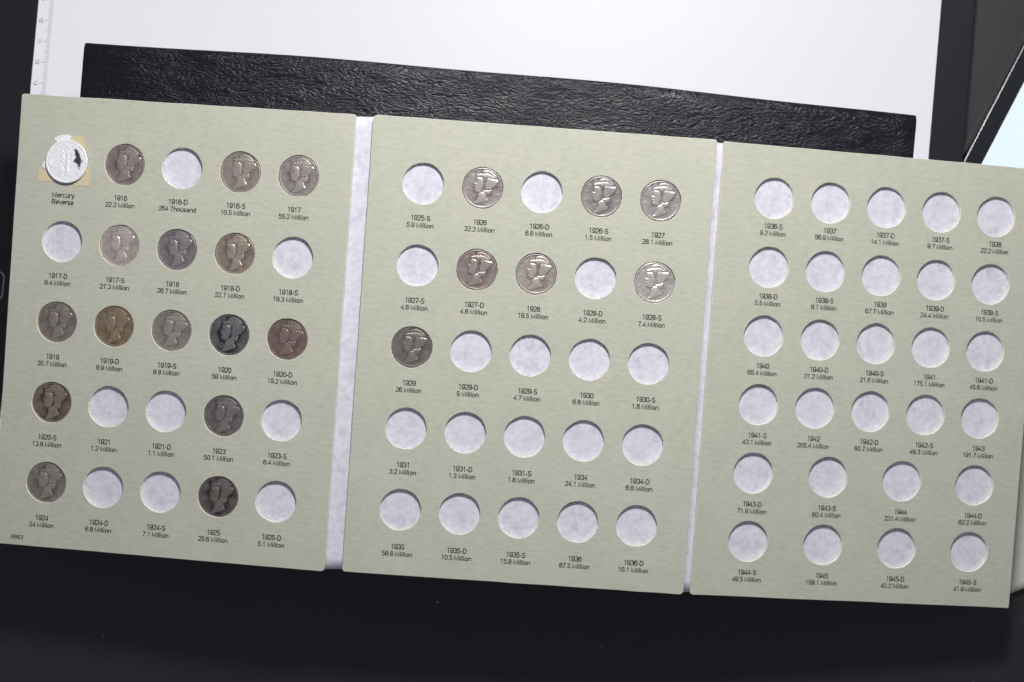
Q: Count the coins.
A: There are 23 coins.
